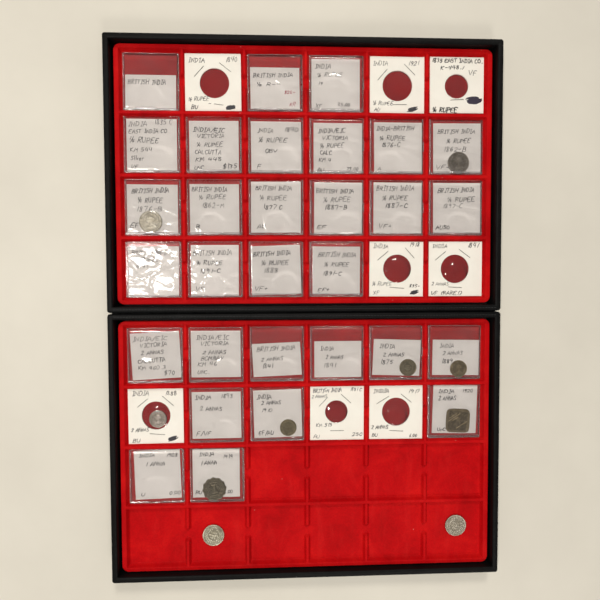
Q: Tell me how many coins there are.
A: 10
